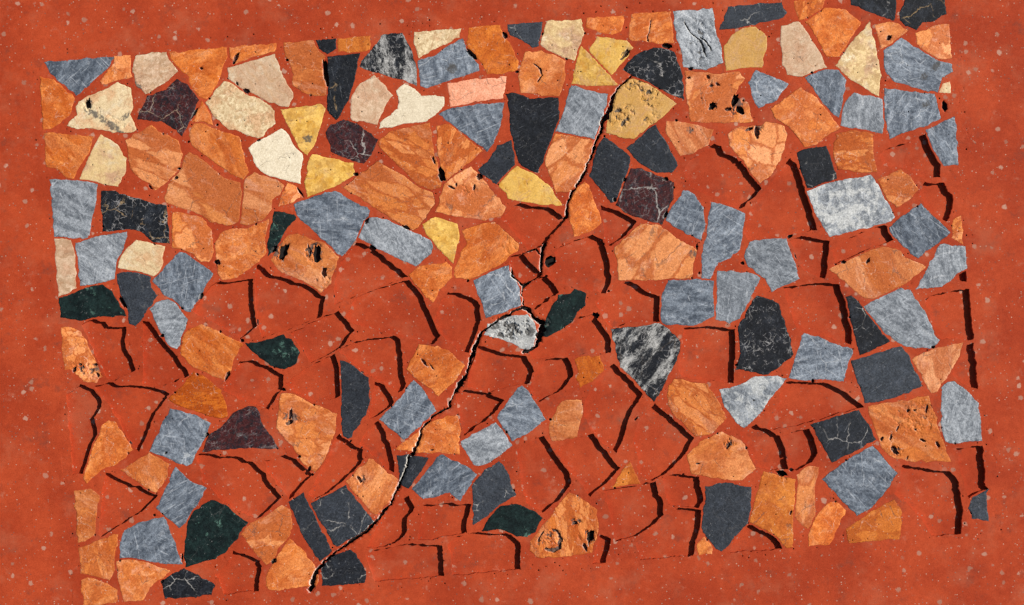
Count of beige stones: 23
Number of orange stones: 70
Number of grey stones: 39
